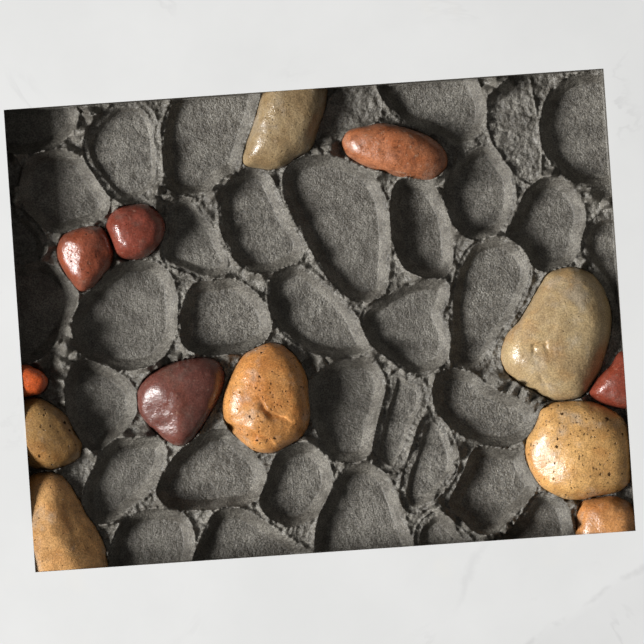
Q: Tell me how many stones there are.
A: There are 13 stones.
